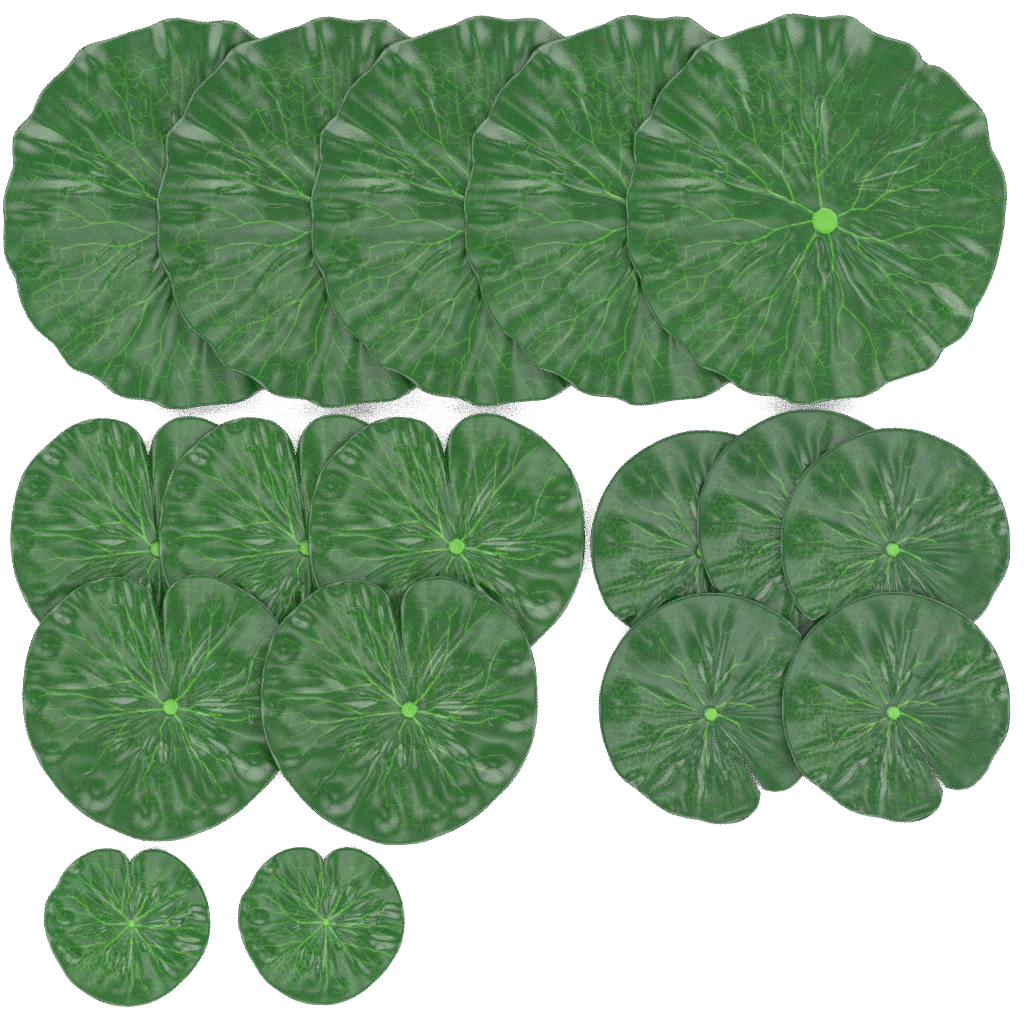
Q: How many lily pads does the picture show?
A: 17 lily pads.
